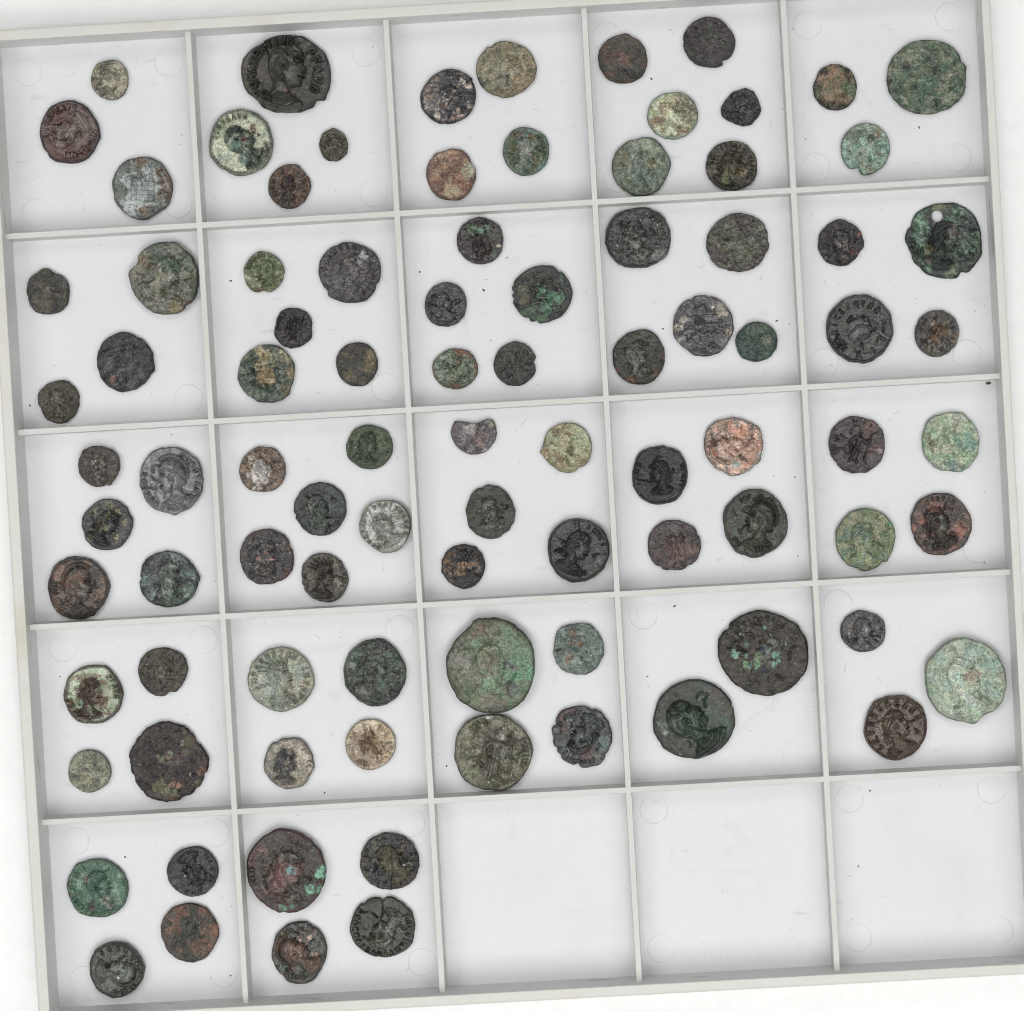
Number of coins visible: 92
